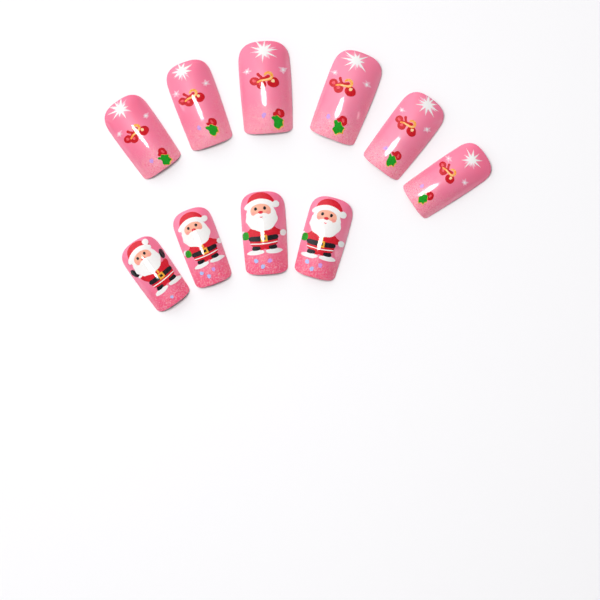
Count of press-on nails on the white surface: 10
